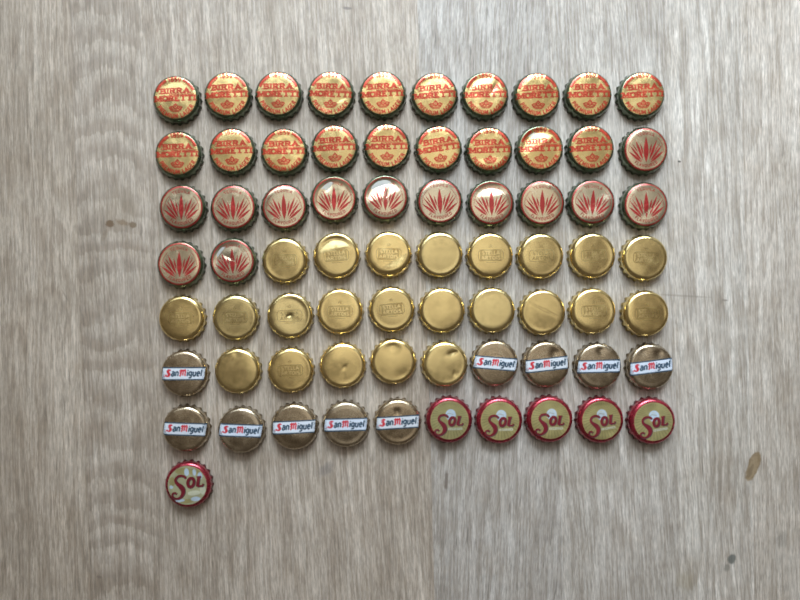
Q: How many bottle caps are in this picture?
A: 71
